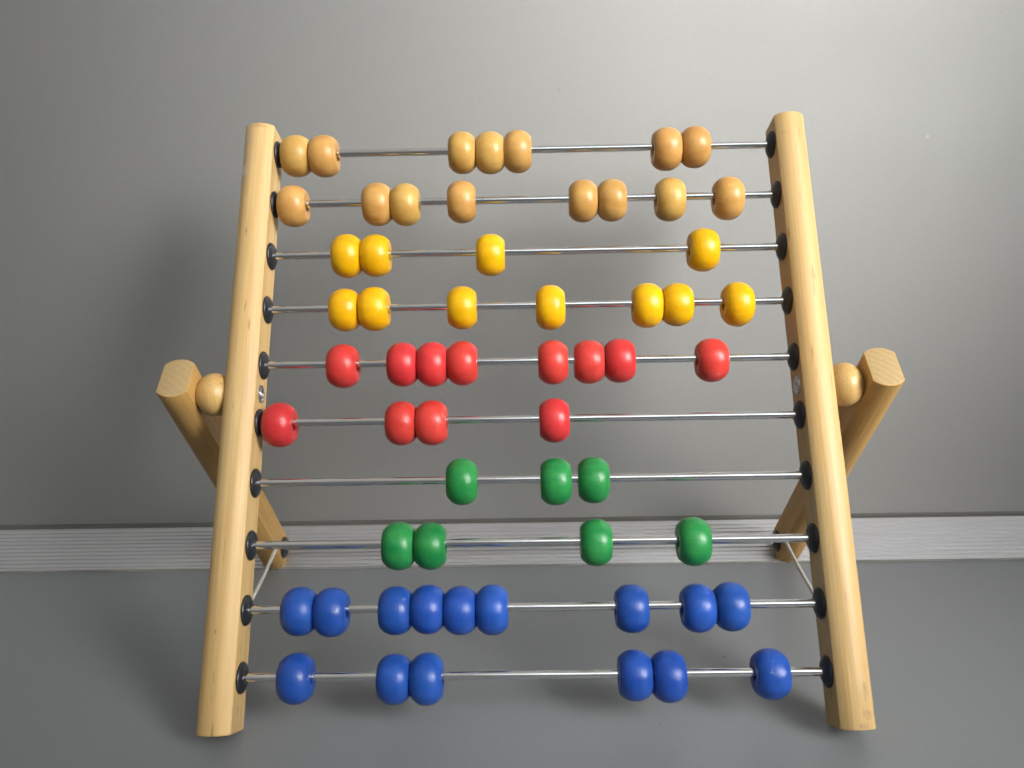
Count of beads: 60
